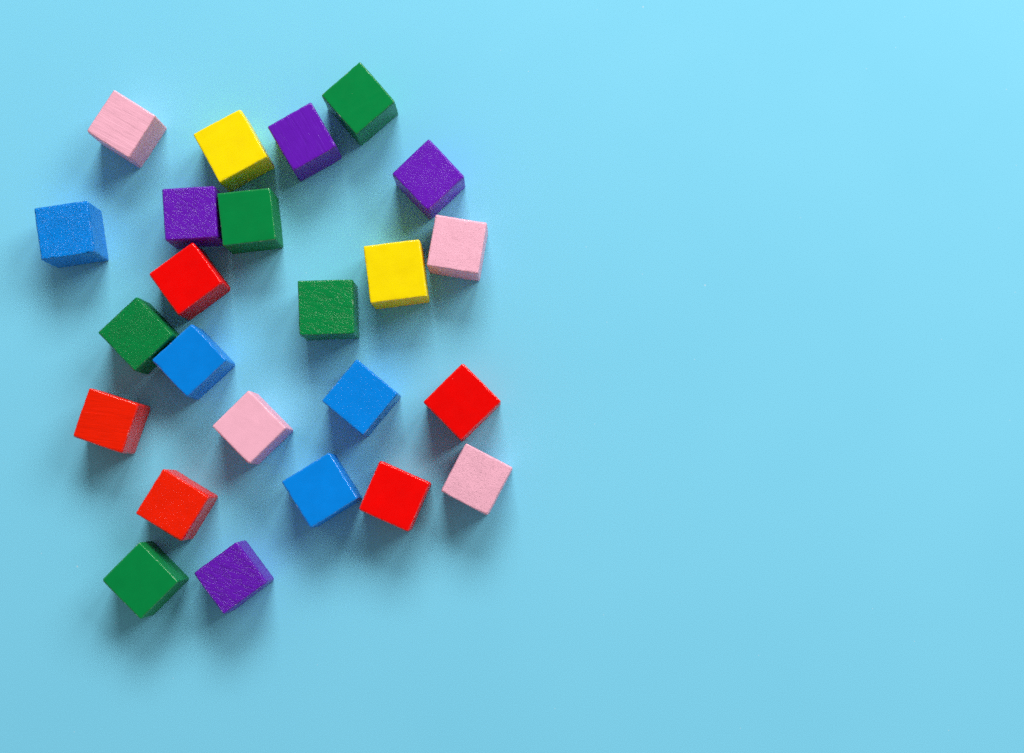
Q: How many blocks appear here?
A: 24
